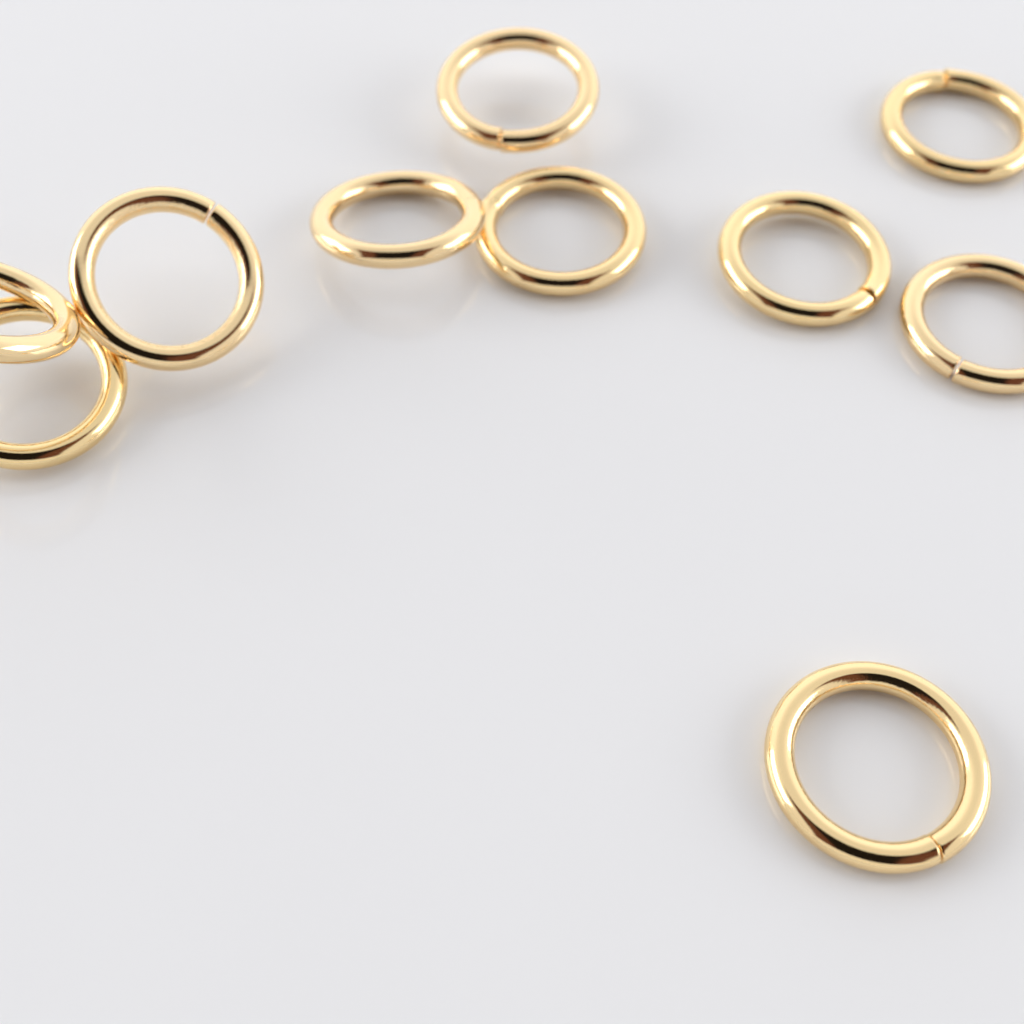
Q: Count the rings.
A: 10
